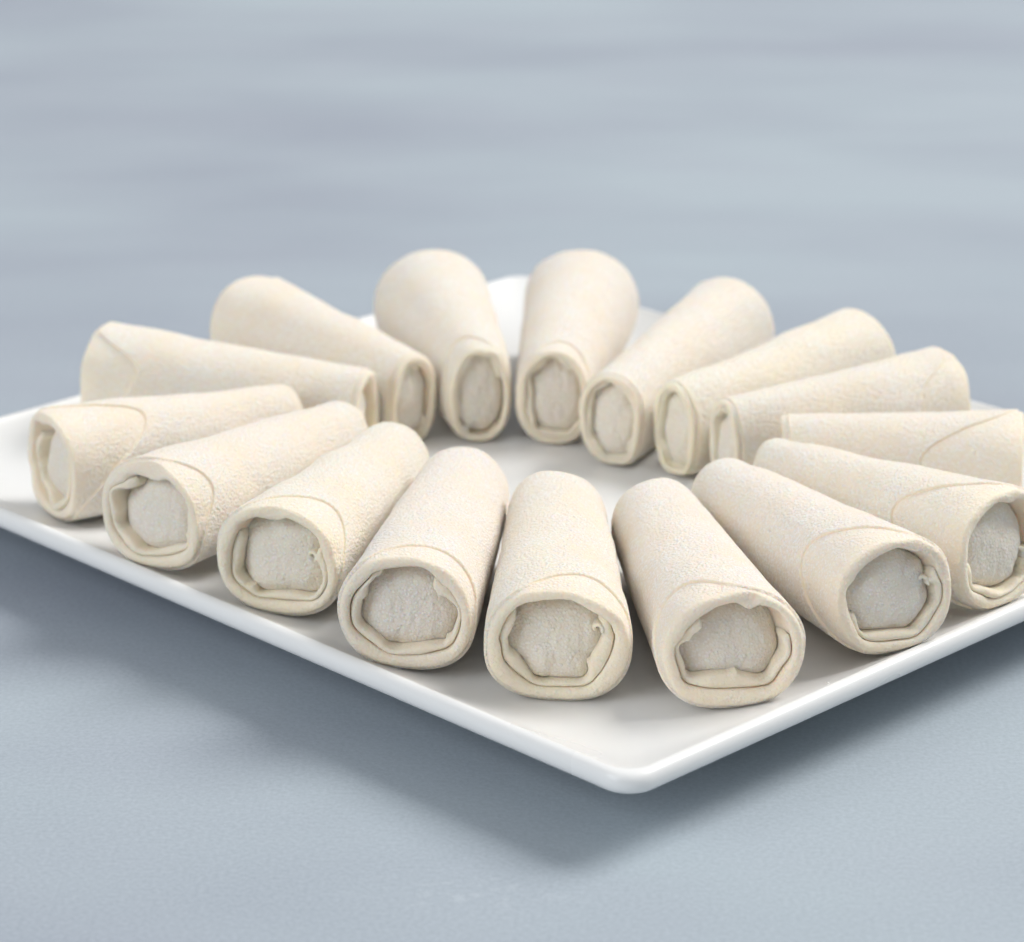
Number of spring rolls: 16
